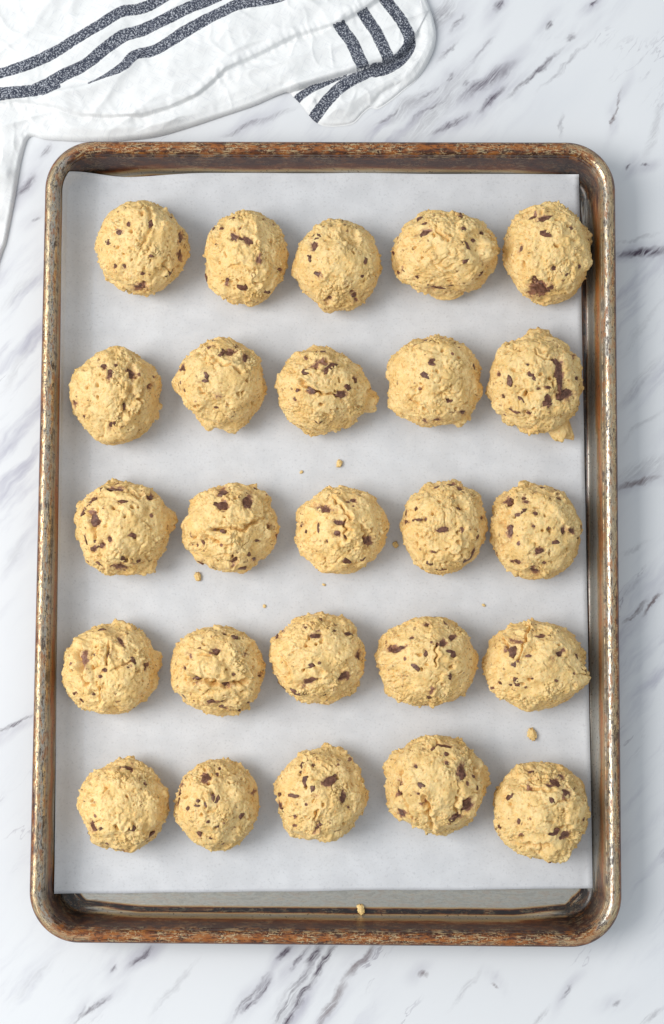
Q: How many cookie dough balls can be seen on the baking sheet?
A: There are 25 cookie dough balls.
